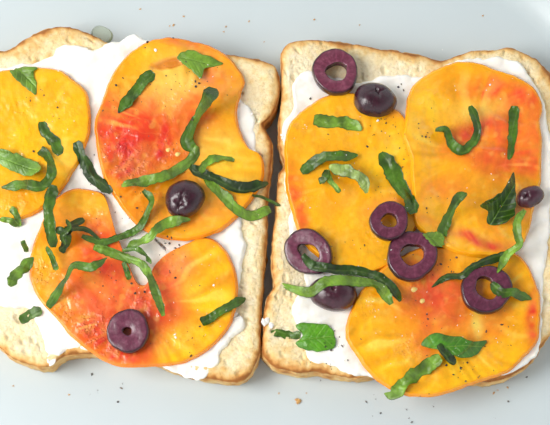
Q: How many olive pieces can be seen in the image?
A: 10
